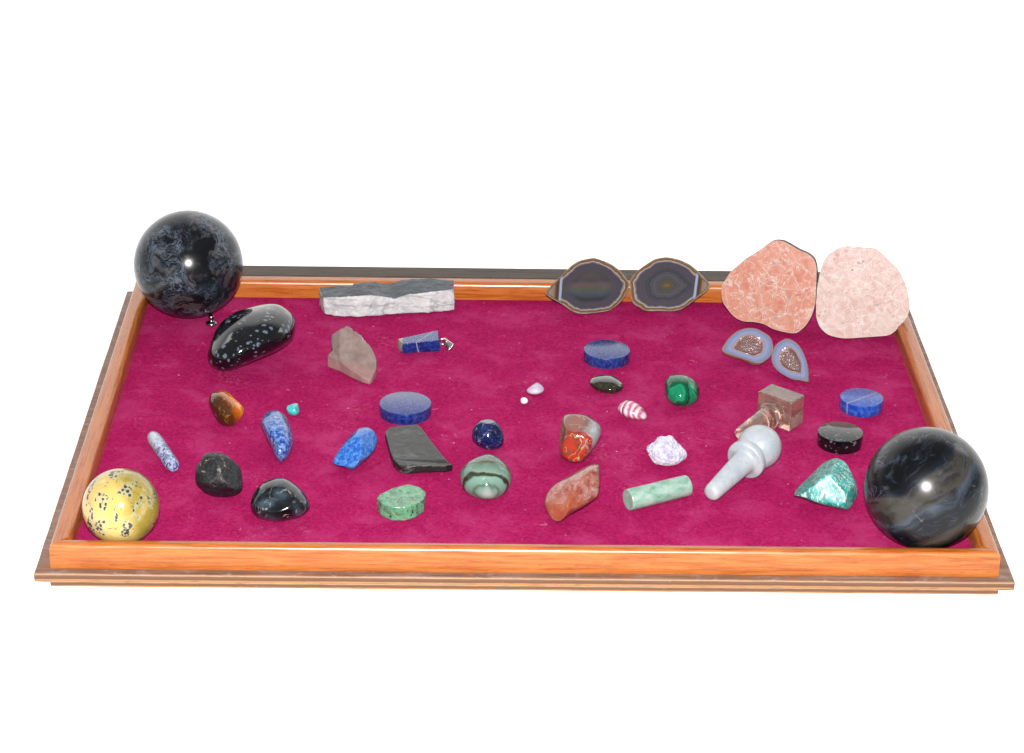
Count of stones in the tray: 40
